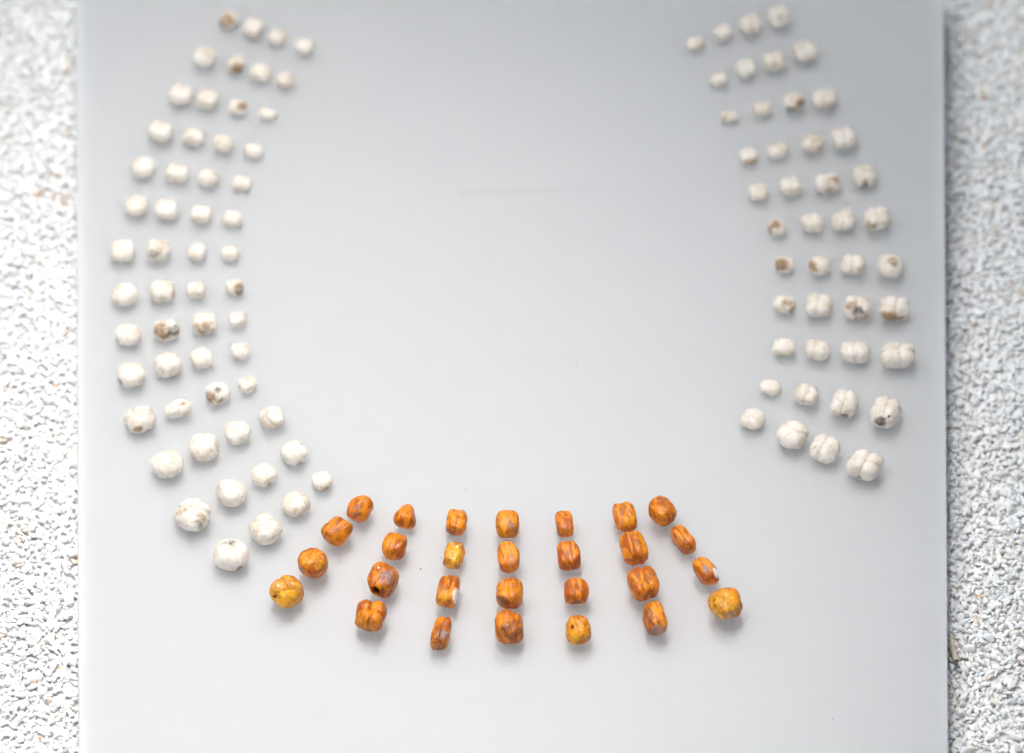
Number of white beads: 100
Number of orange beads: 28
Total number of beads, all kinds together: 128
